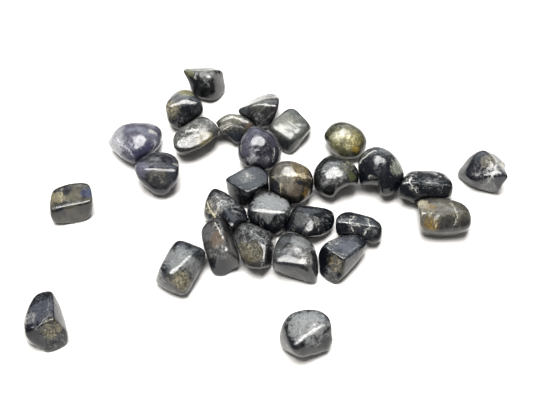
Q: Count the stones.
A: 29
